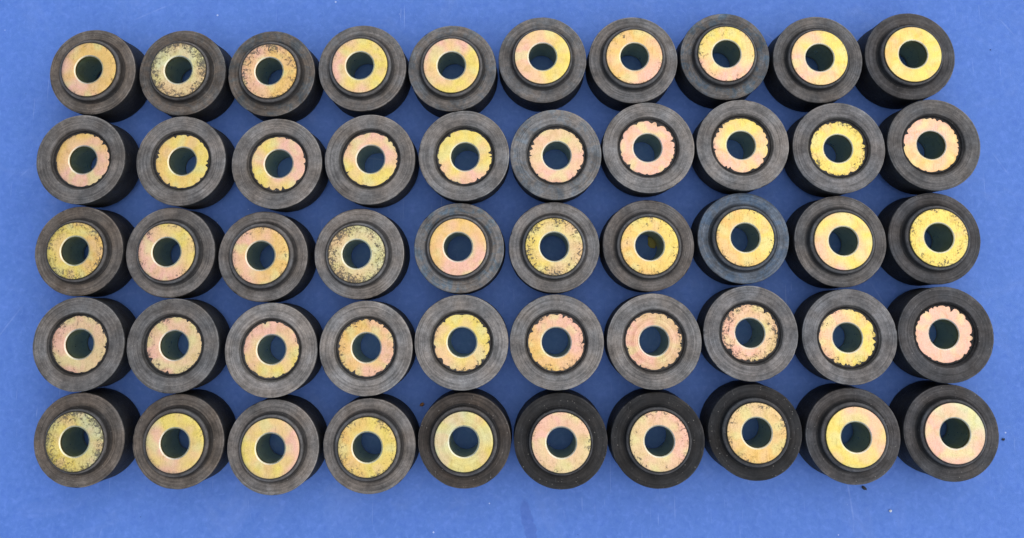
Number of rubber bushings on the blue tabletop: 50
